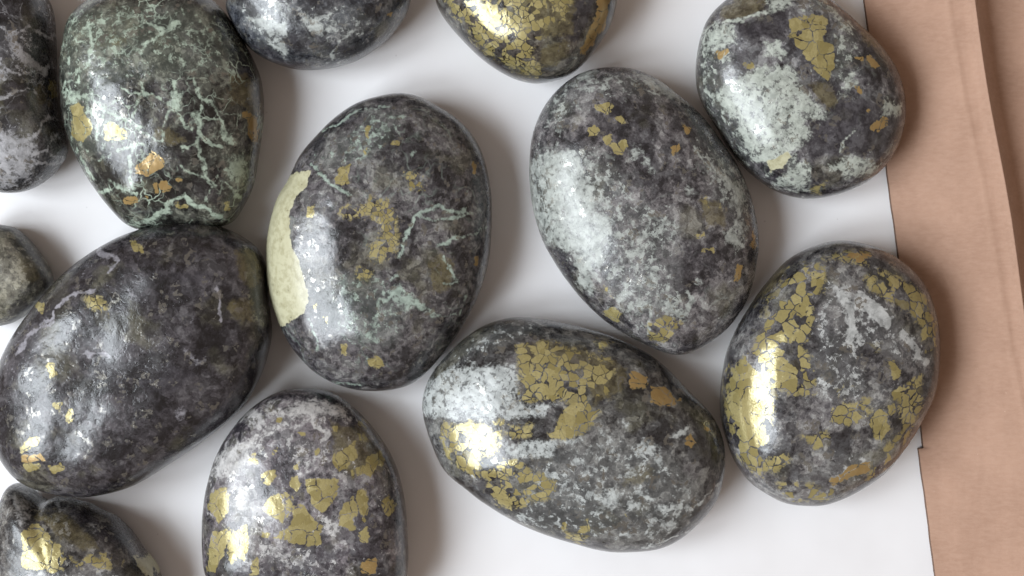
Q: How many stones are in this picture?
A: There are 13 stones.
